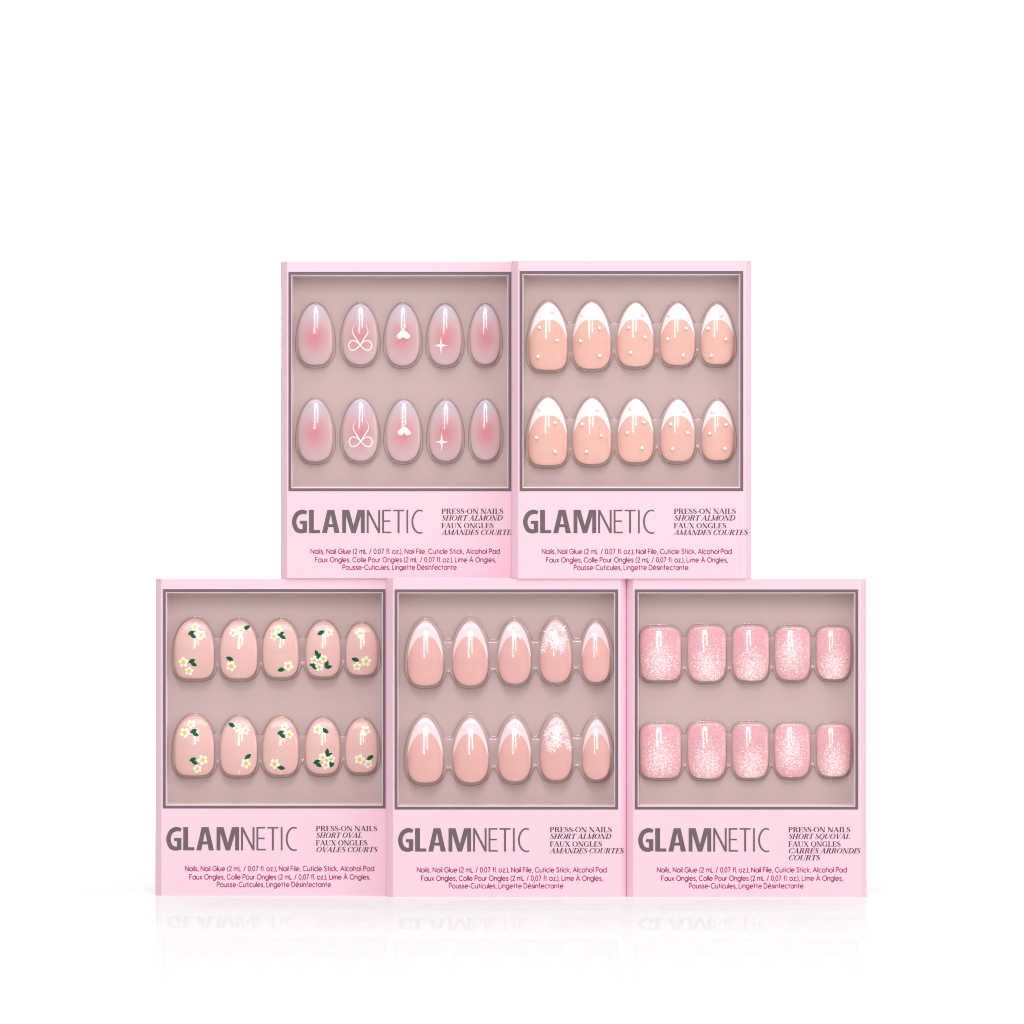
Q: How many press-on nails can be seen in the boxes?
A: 50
